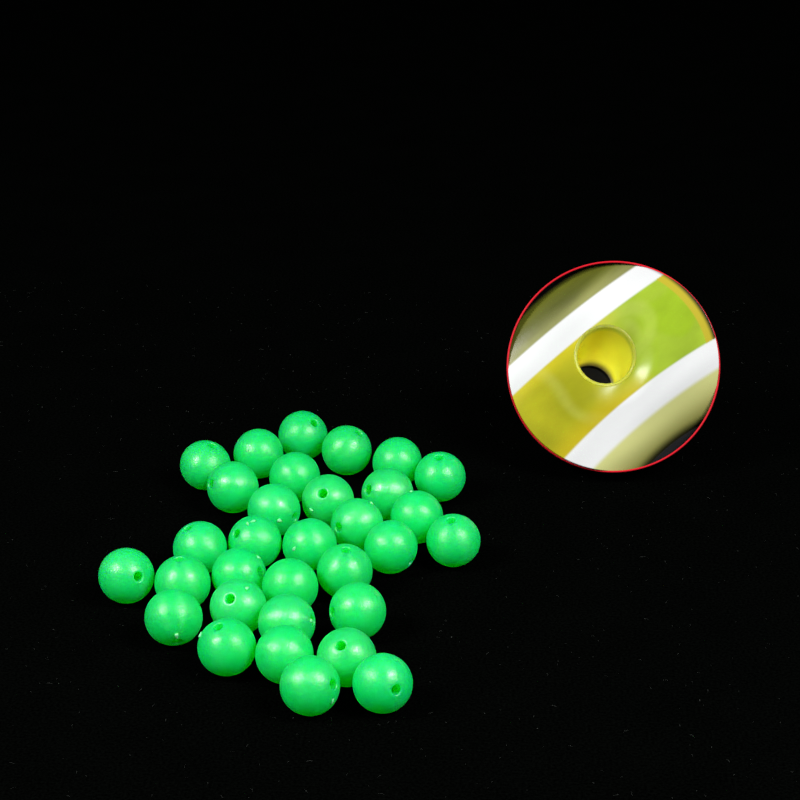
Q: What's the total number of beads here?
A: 32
